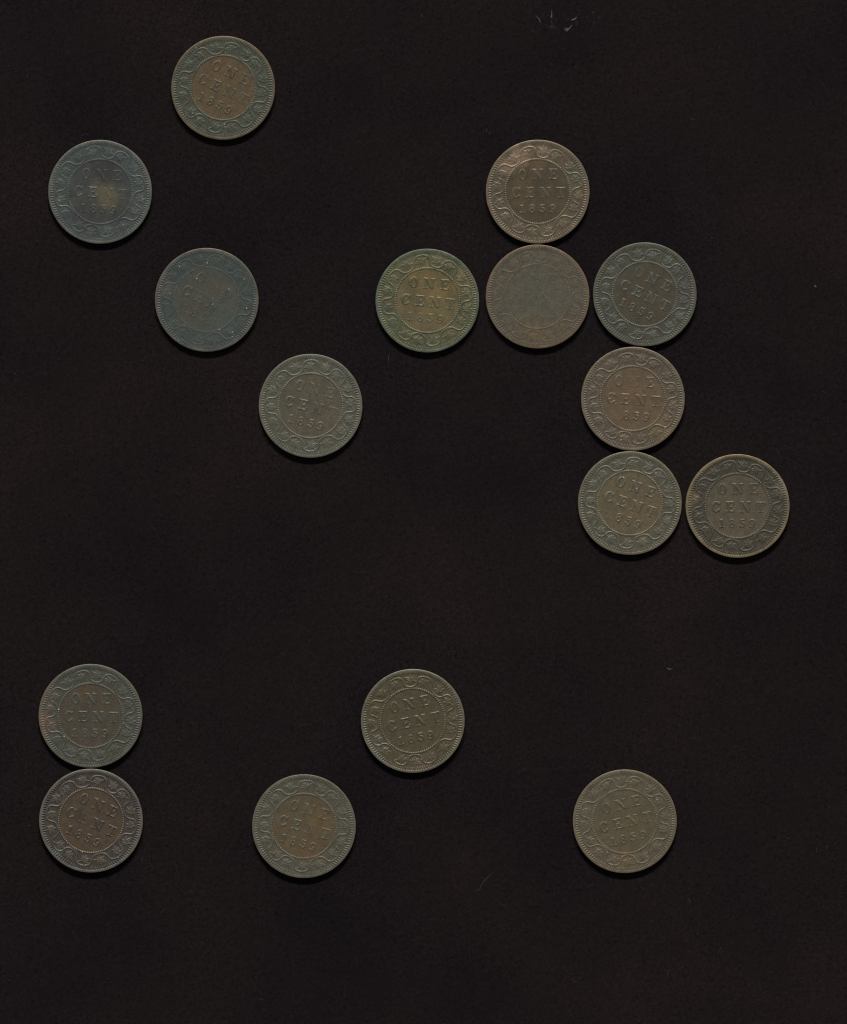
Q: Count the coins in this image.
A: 16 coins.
